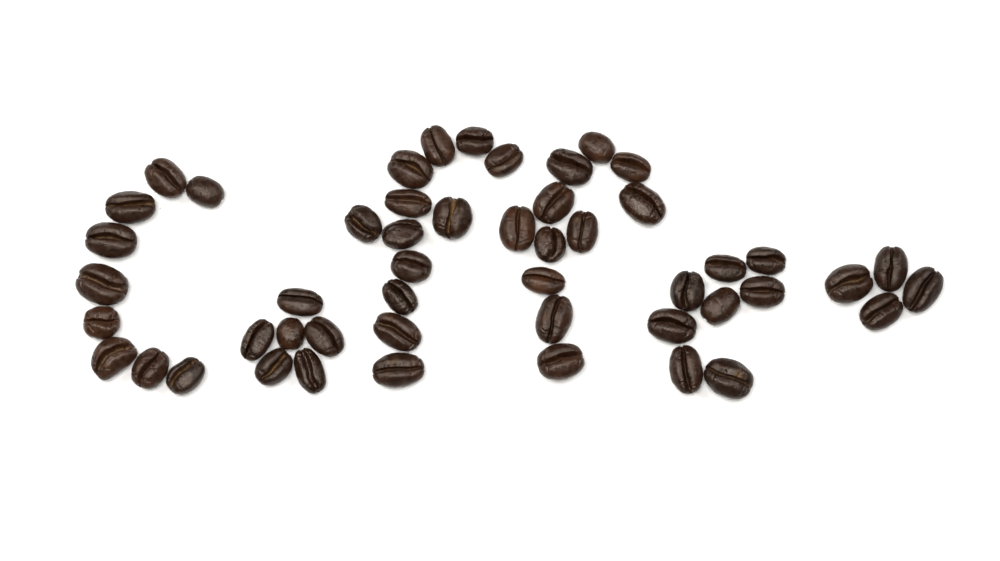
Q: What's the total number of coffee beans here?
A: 50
